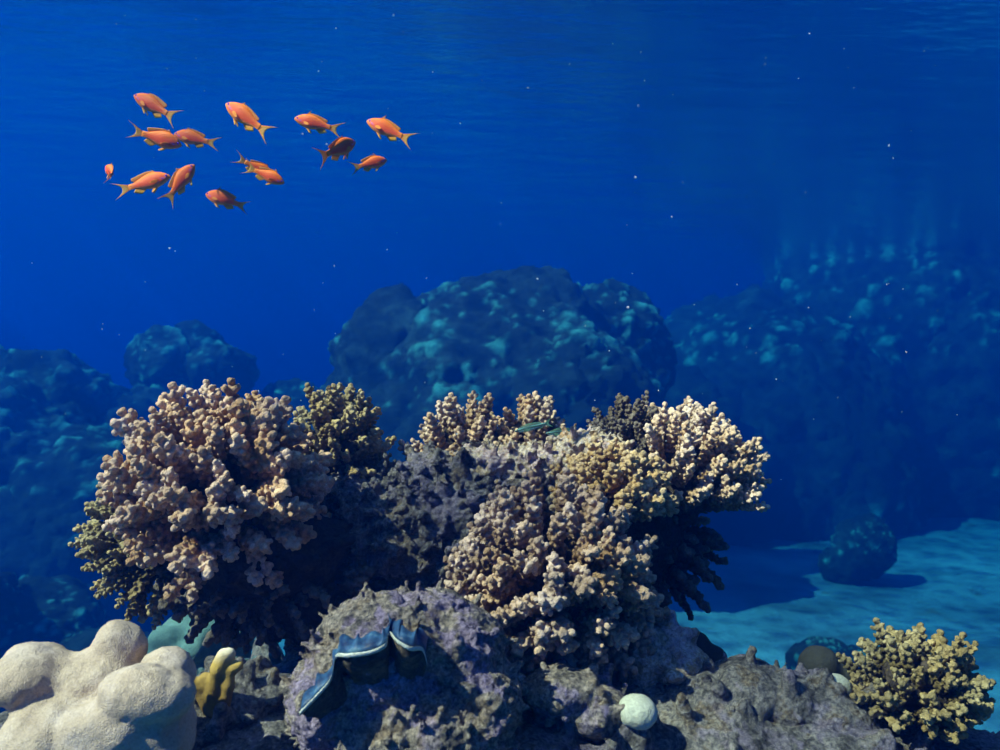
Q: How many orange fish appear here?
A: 14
